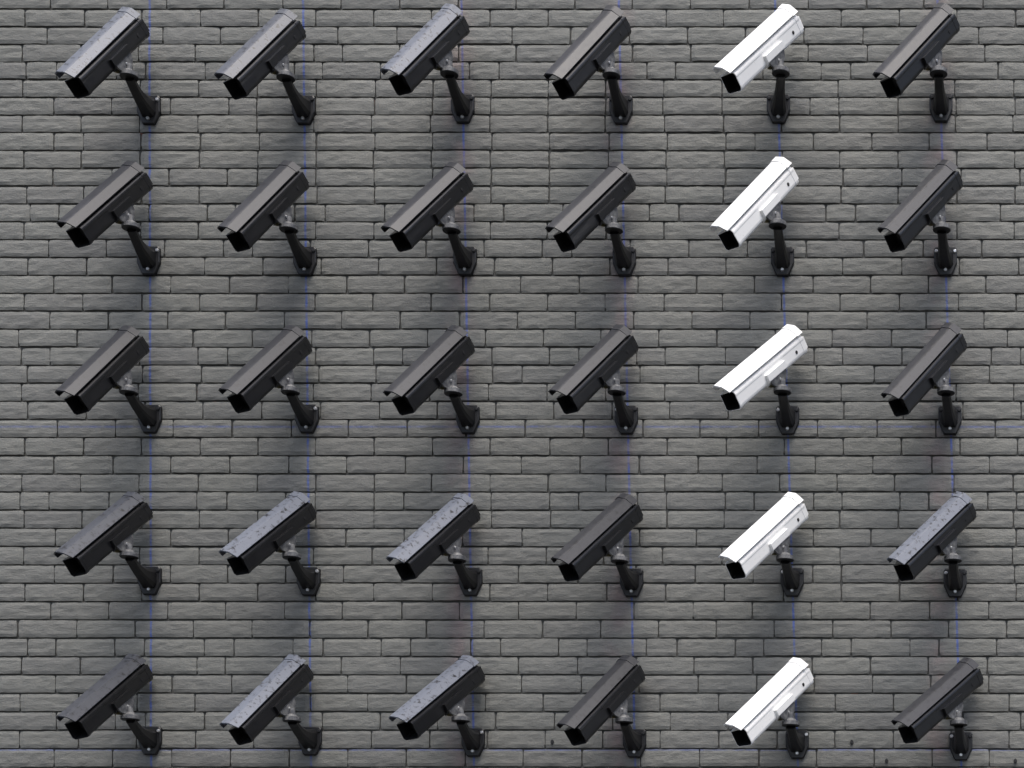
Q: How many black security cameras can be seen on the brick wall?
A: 25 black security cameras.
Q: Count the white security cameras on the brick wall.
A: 5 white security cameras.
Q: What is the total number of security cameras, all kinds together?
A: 30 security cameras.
